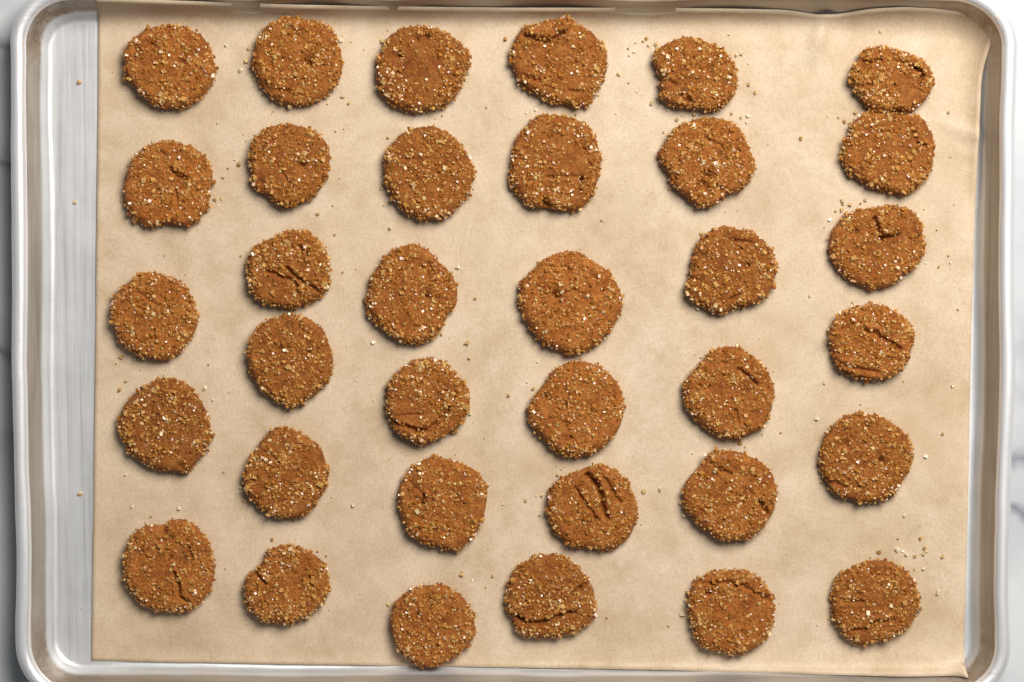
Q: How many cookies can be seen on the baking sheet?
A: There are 35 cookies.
